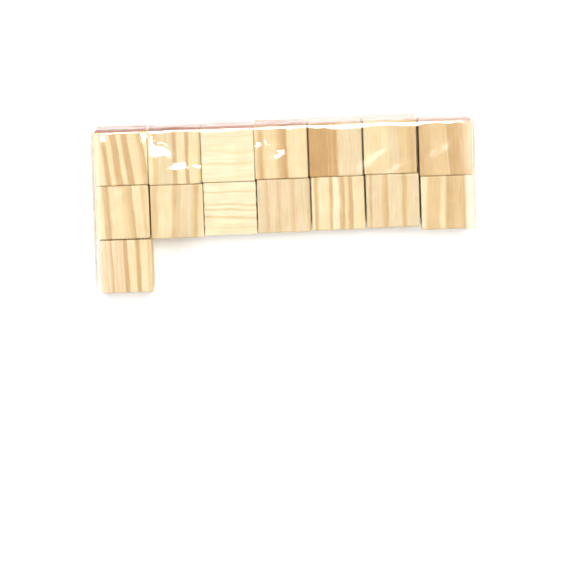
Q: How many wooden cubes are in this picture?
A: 15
